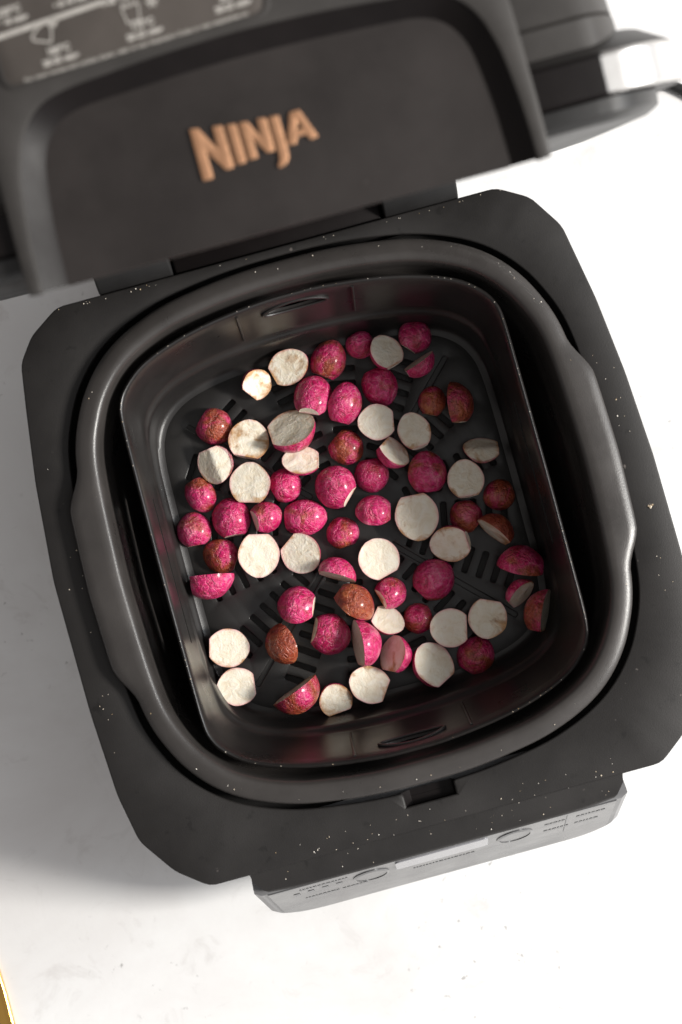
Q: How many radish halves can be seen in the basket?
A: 68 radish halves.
